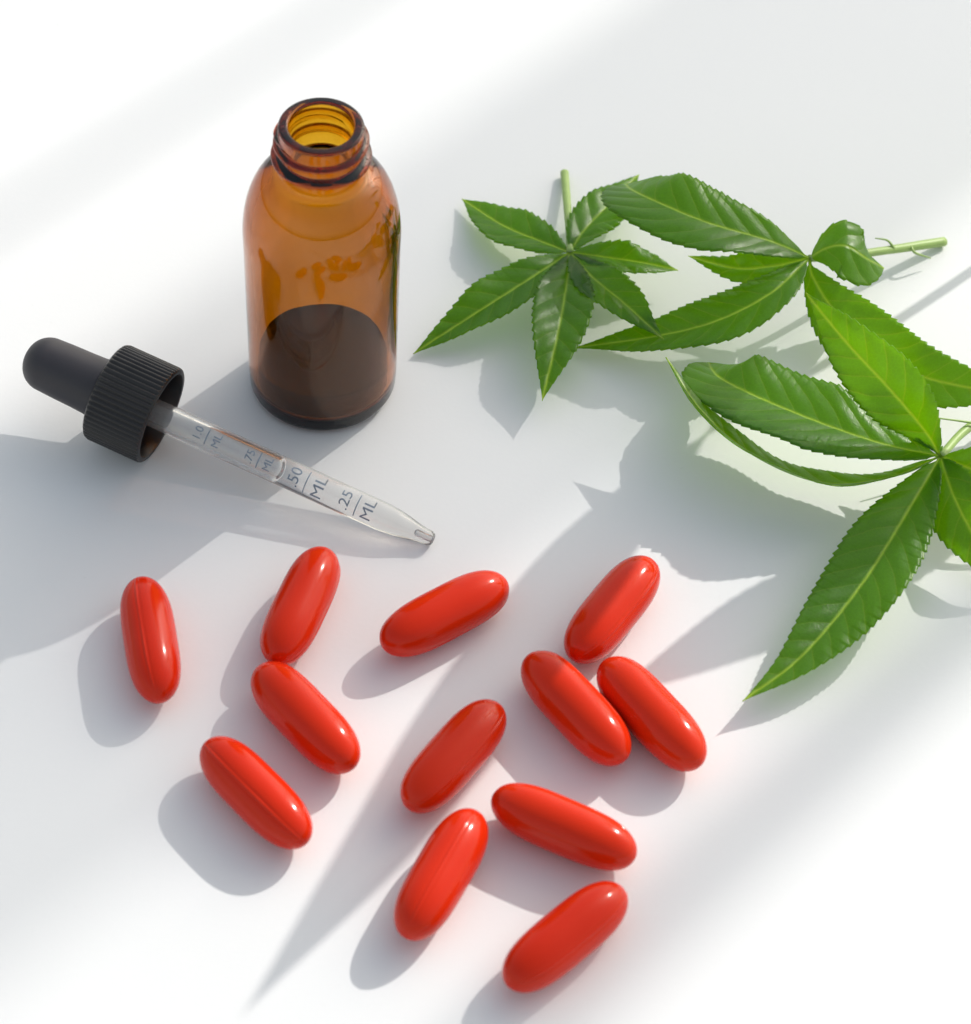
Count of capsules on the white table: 12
